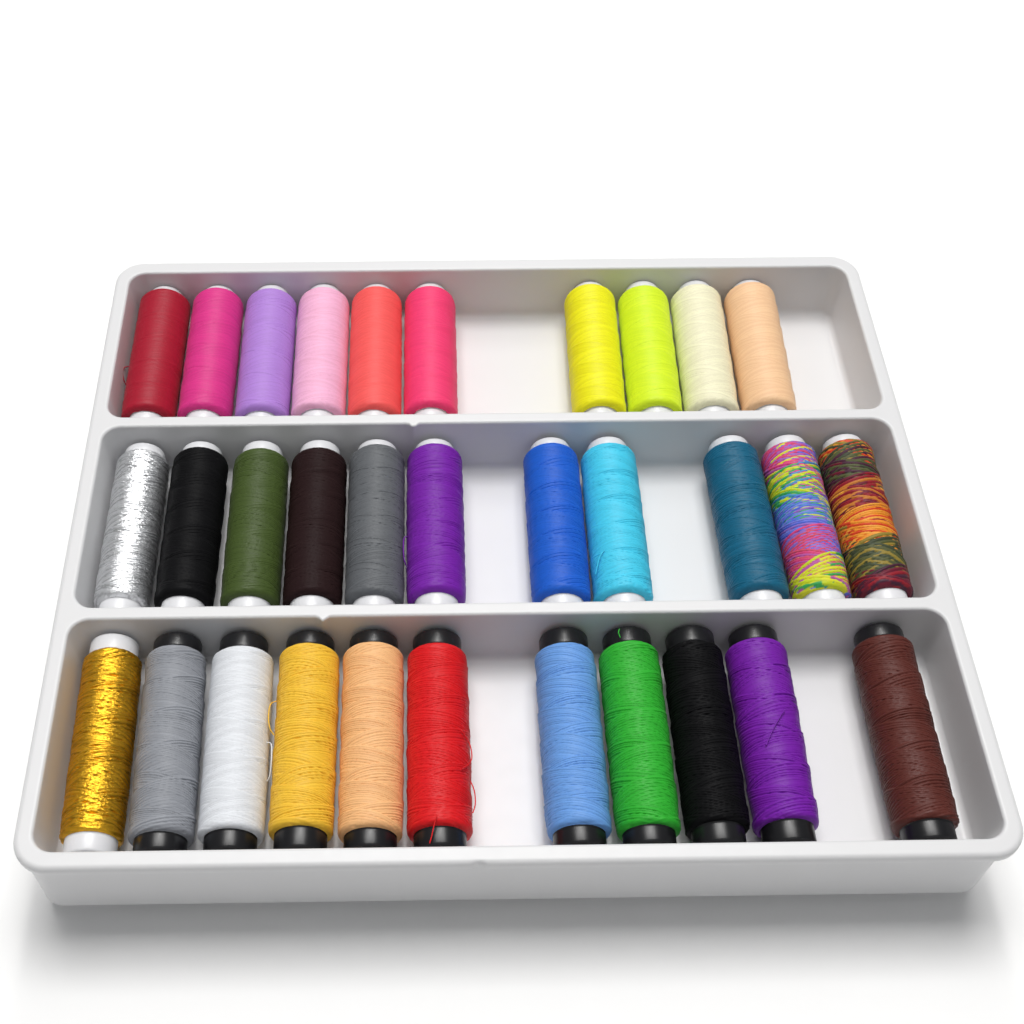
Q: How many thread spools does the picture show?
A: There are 32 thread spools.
